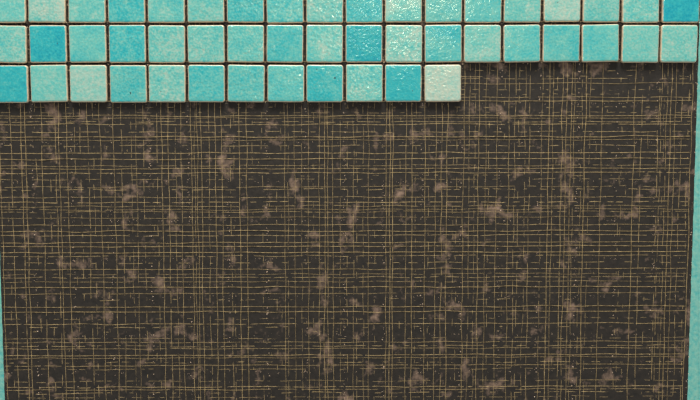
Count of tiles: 48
